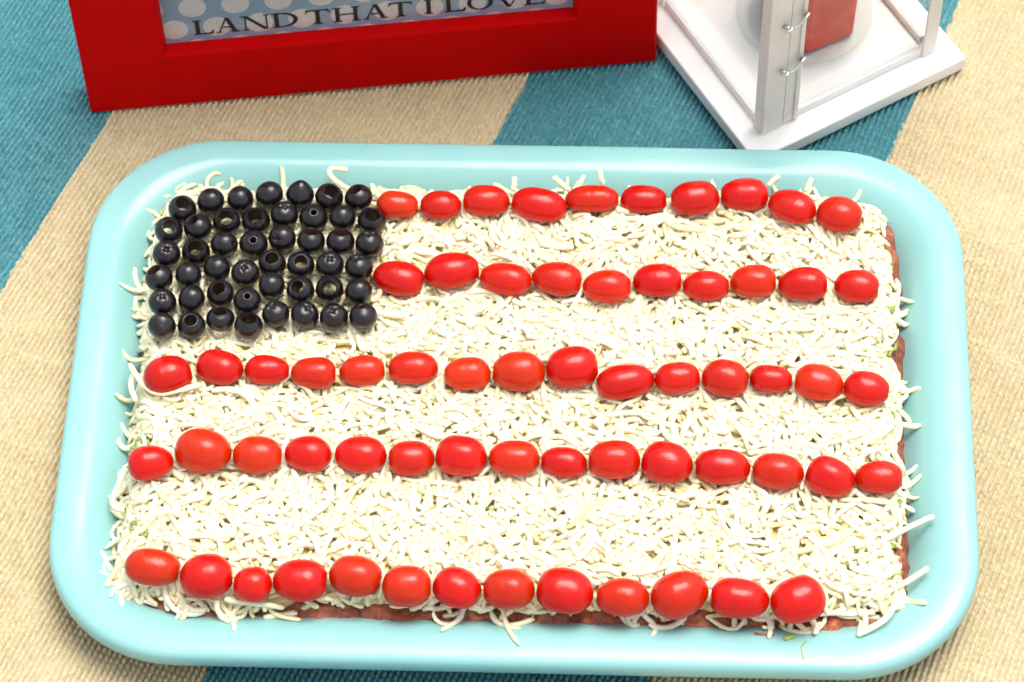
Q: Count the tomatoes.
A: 63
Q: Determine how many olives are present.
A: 47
